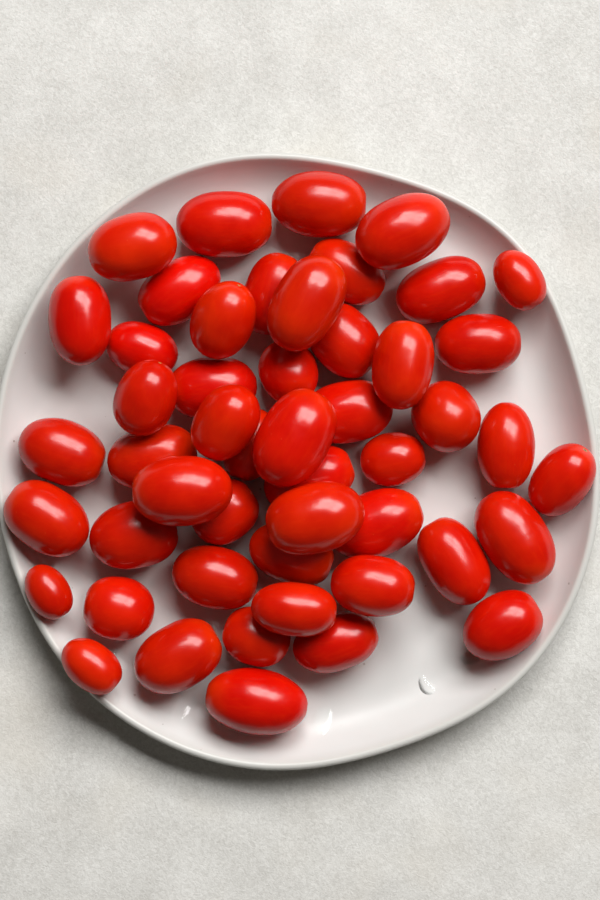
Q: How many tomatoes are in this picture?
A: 50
